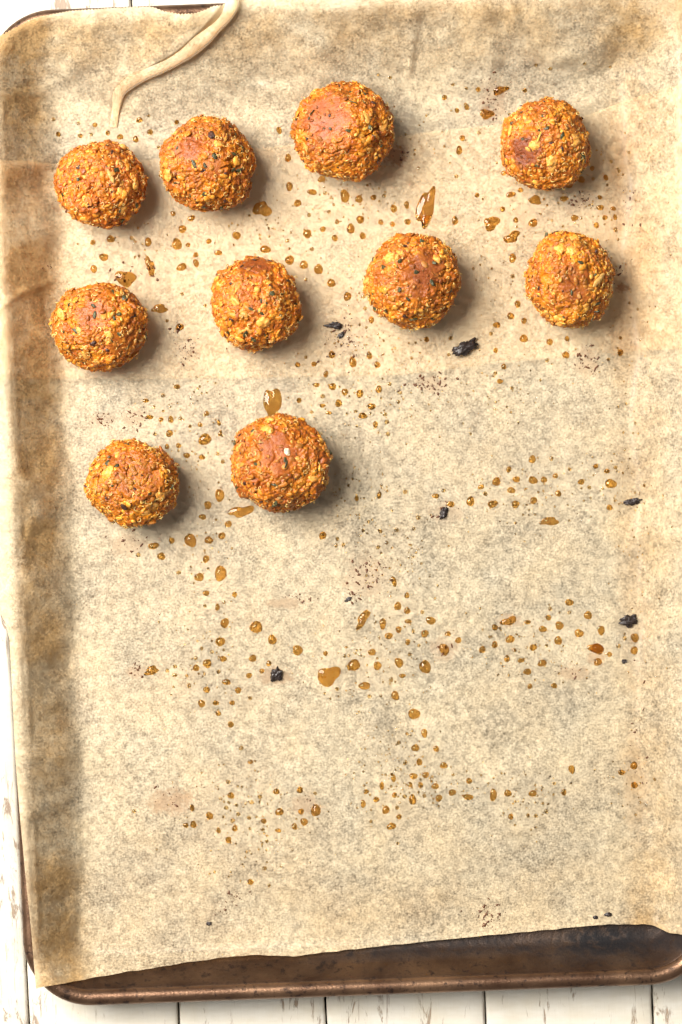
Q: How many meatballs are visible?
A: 10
